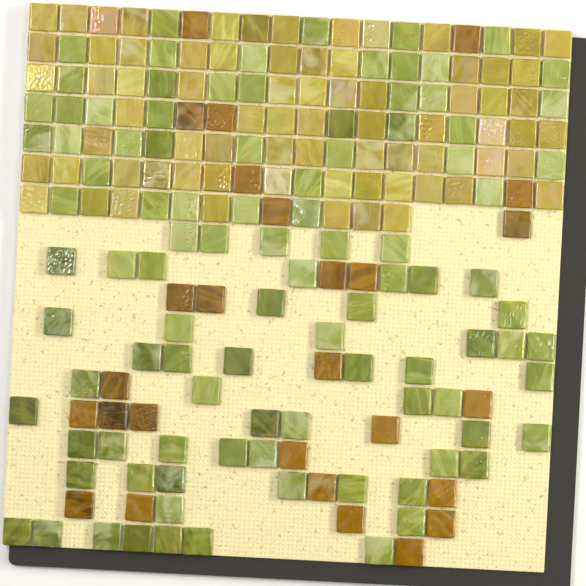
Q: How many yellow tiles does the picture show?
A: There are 73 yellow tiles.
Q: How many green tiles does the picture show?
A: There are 99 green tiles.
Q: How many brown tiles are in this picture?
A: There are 27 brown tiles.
